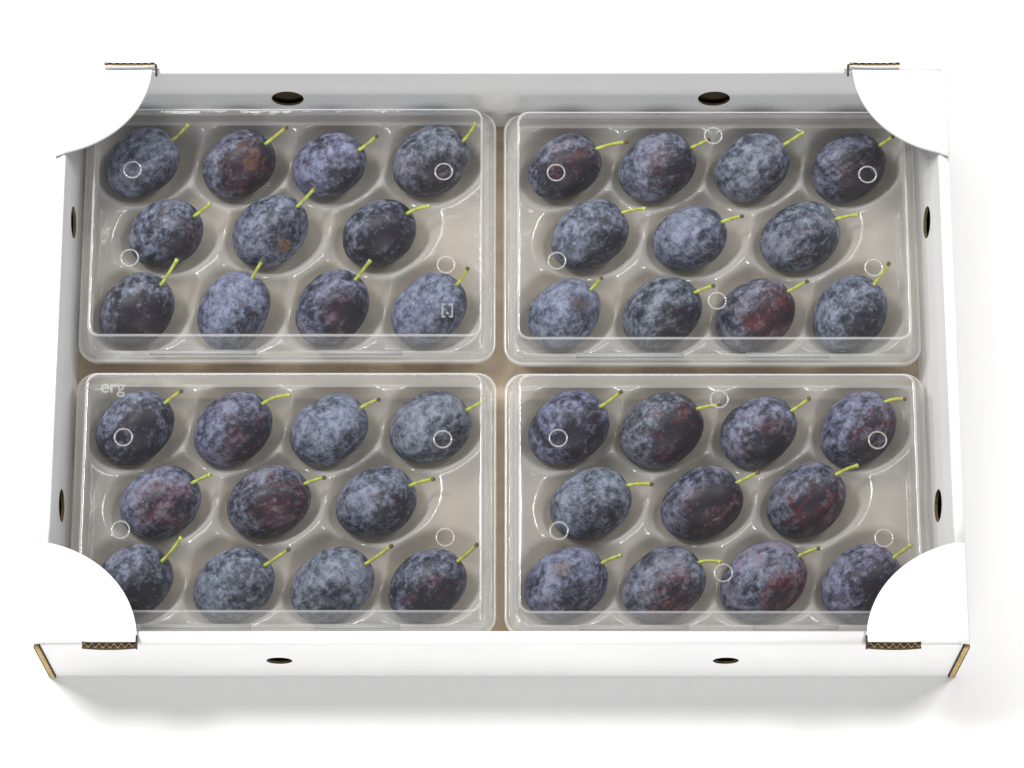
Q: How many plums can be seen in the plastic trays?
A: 44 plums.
